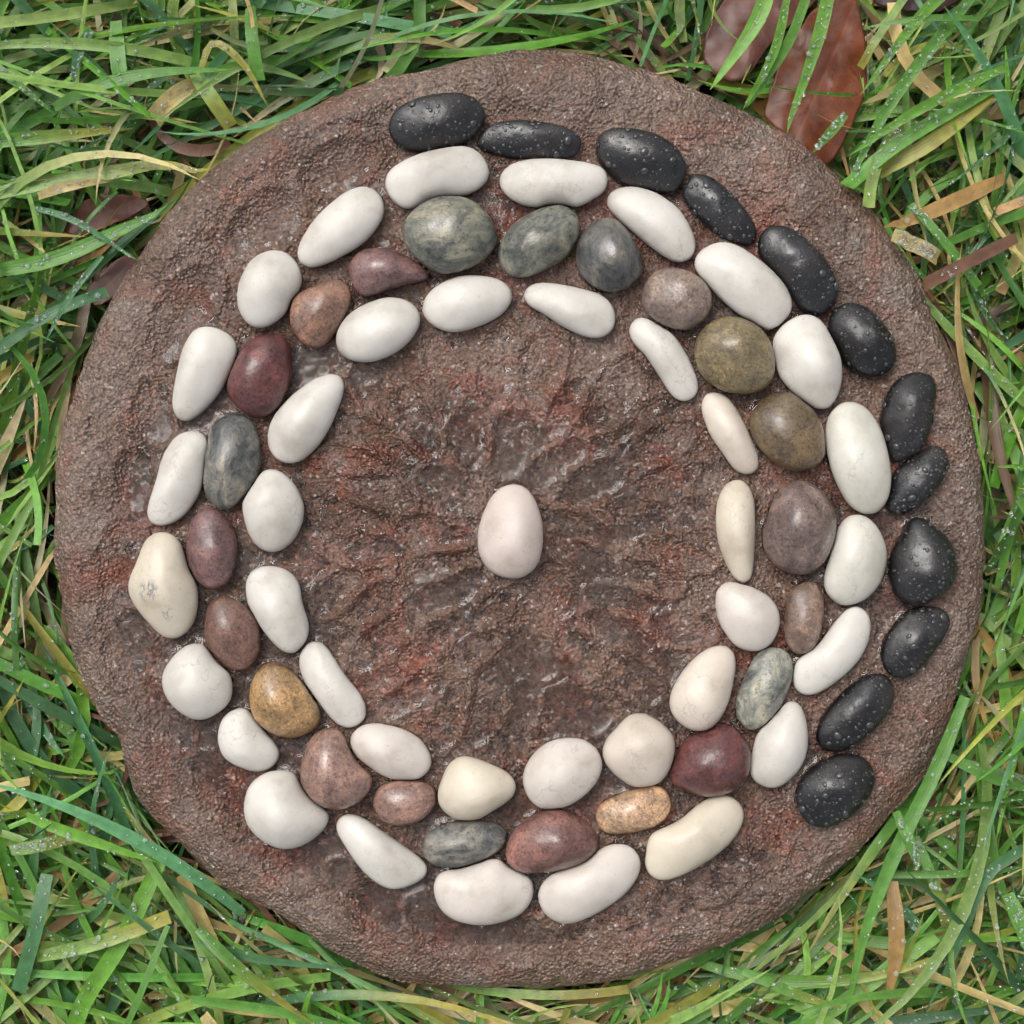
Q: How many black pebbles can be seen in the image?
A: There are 12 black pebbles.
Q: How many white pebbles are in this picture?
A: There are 38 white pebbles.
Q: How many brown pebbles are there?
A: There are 16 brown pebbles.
